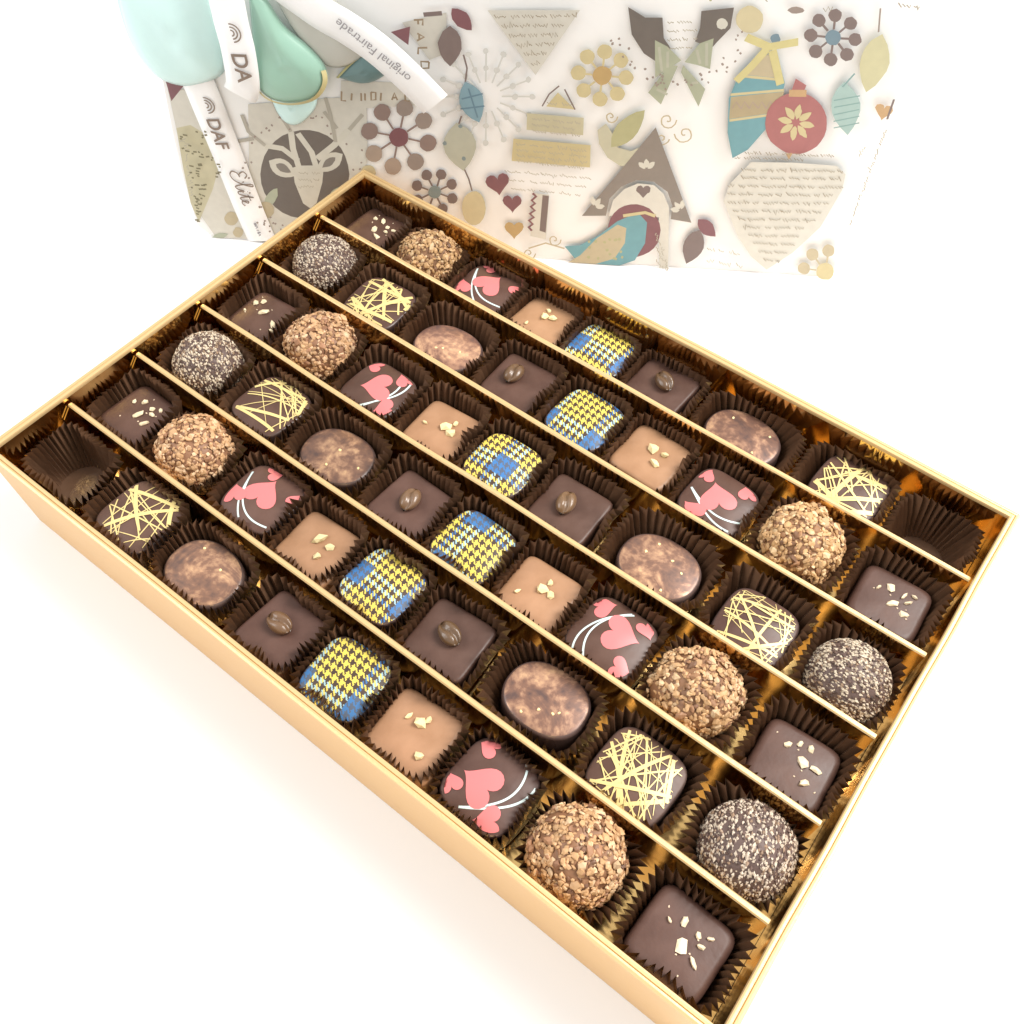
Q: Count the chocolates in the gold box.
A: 52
